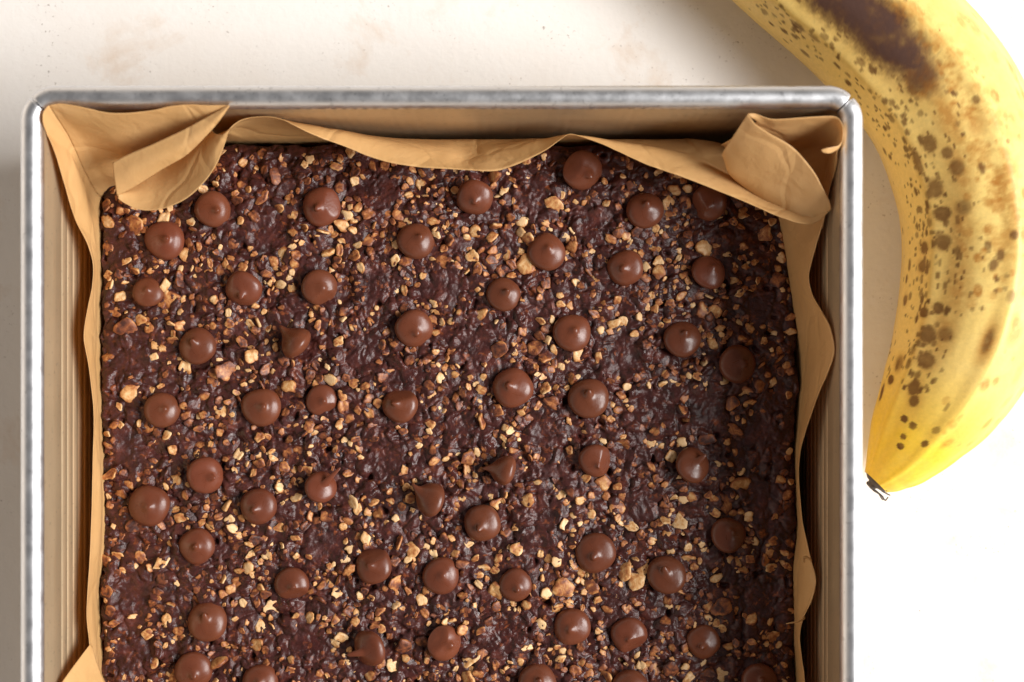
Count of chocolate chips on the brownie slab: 55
